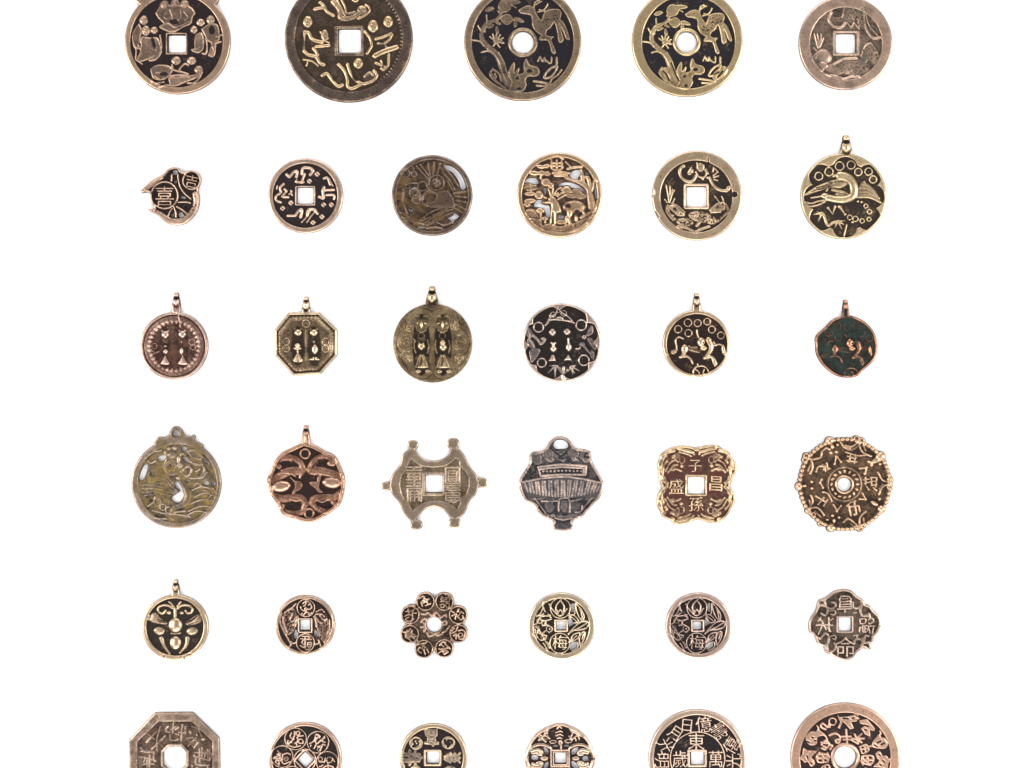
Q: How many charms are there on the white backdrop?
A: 35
